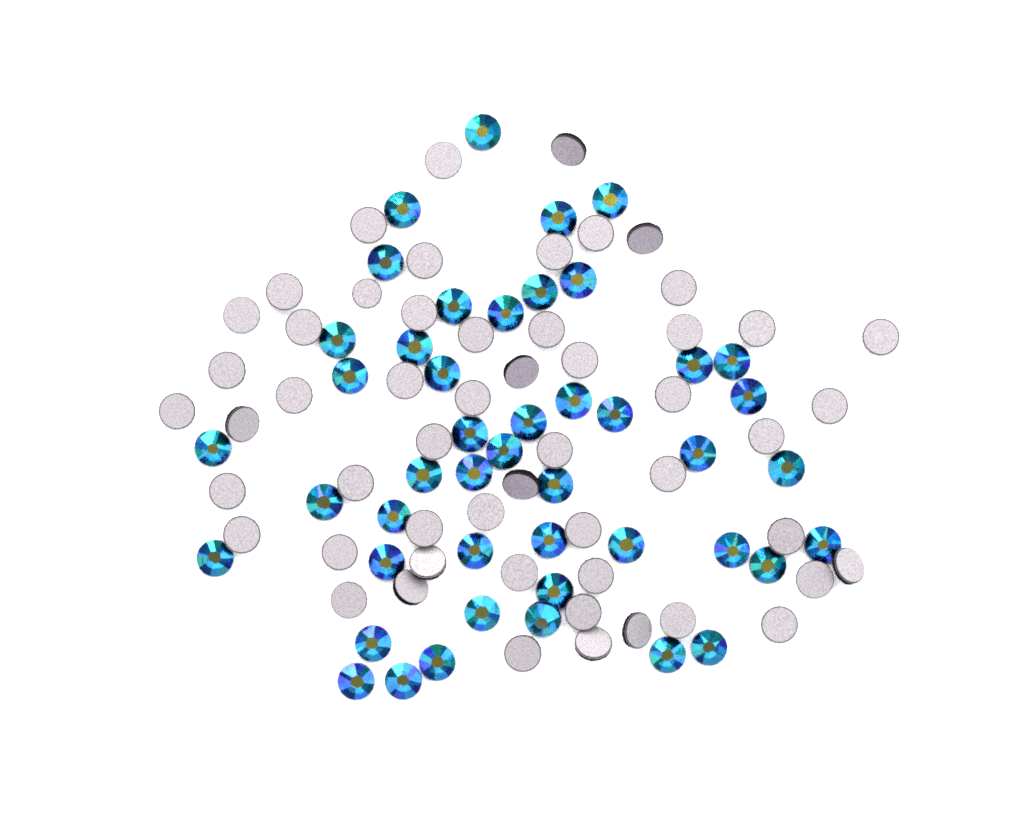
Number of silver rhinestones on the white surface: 54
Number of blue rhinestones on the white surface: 46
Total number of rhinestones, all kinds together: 100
